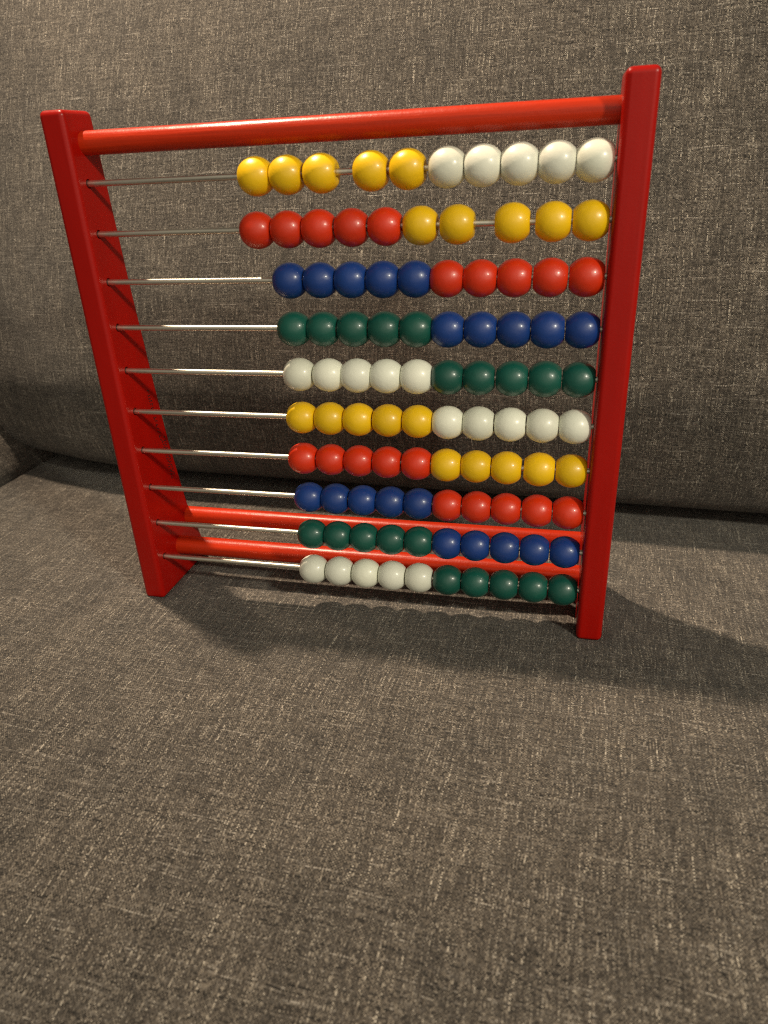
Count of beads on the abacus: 100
